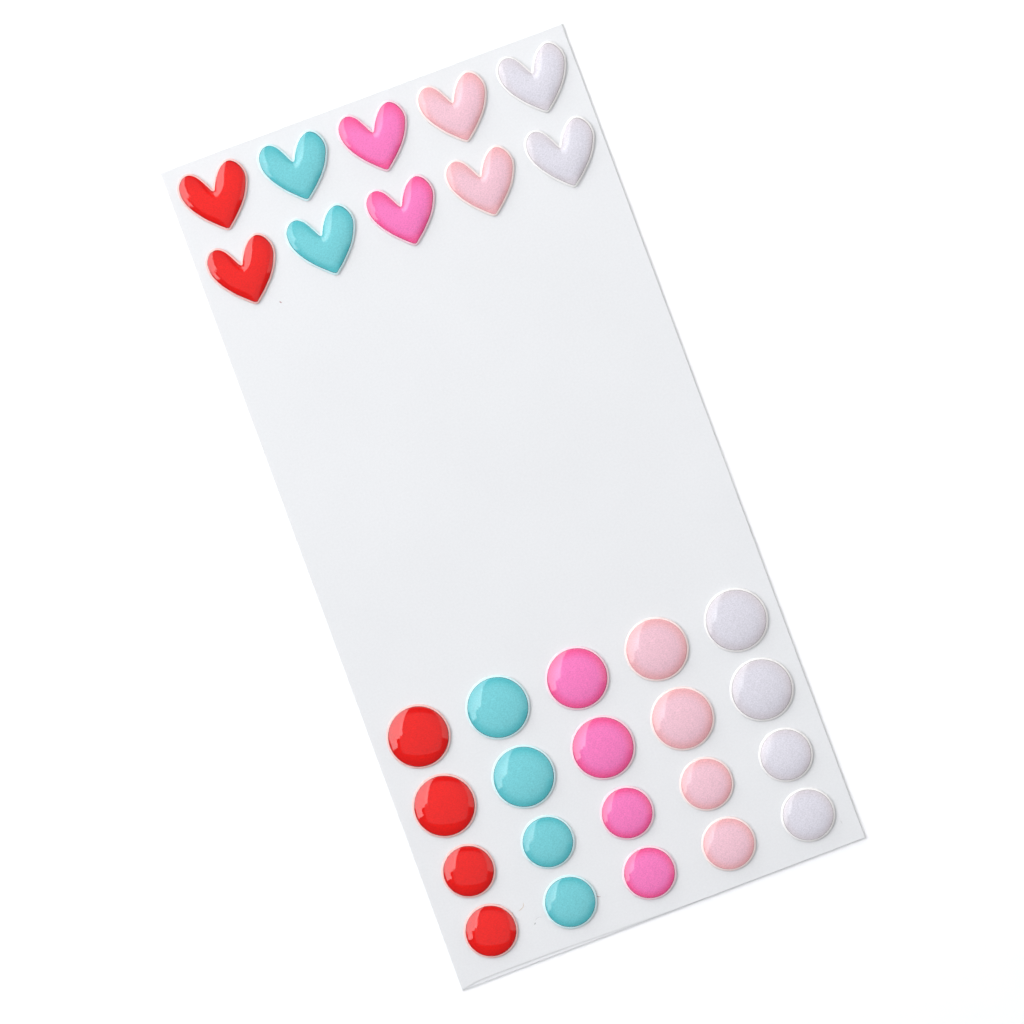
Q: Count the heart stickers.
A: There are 10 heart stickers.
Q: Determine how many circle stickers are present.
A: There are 20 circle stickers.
